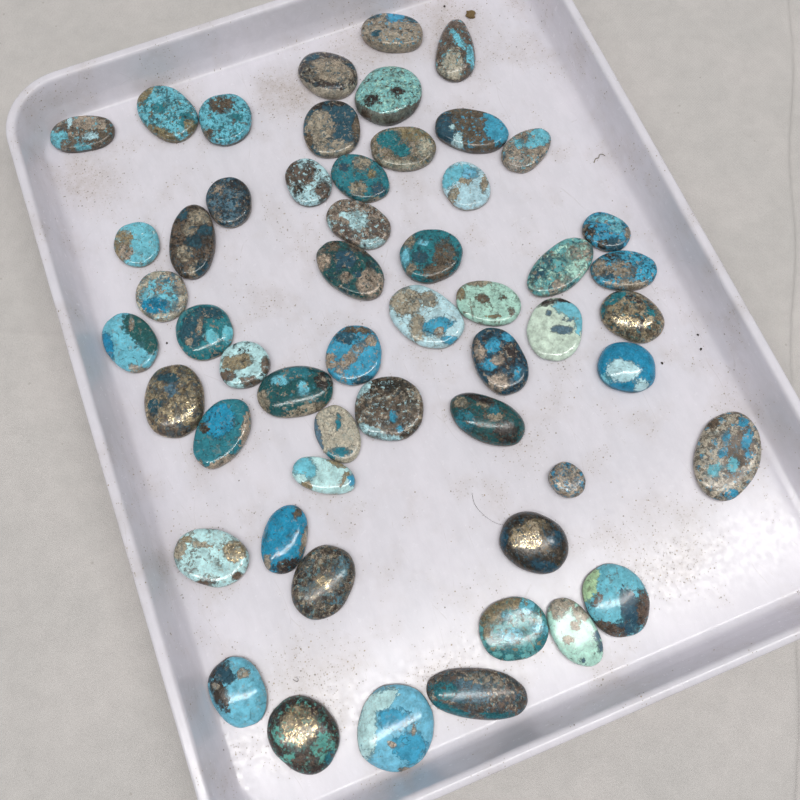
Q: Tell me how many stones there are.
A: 54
